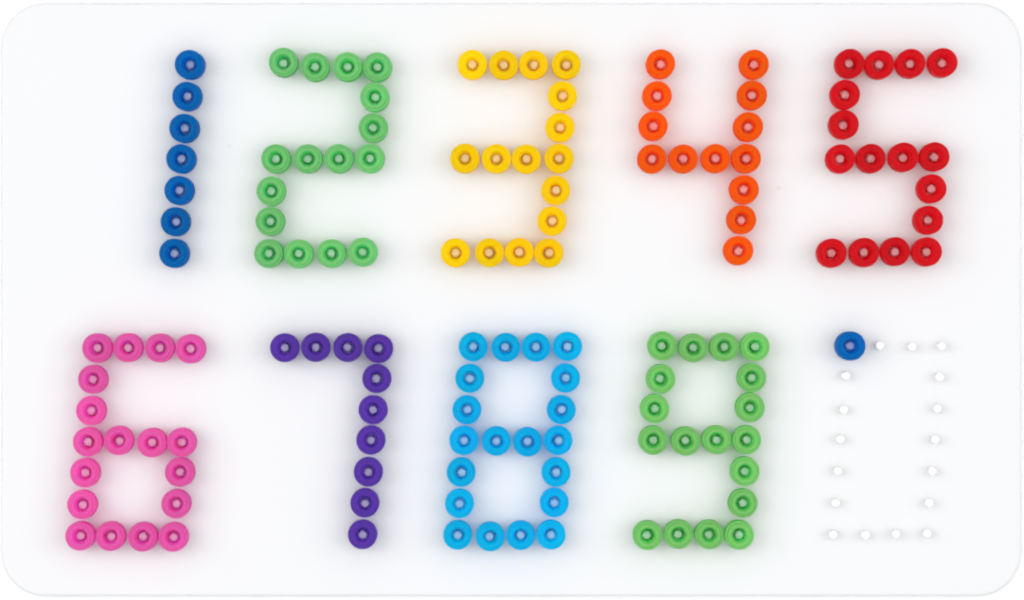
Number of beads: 135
